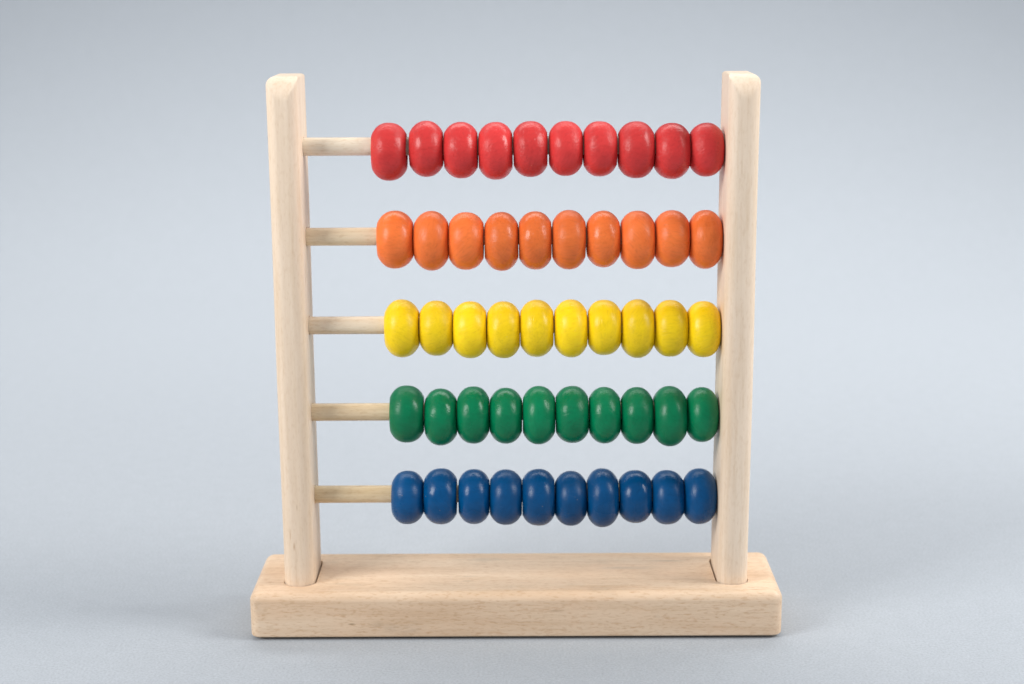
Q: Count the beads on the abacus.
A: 50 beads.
